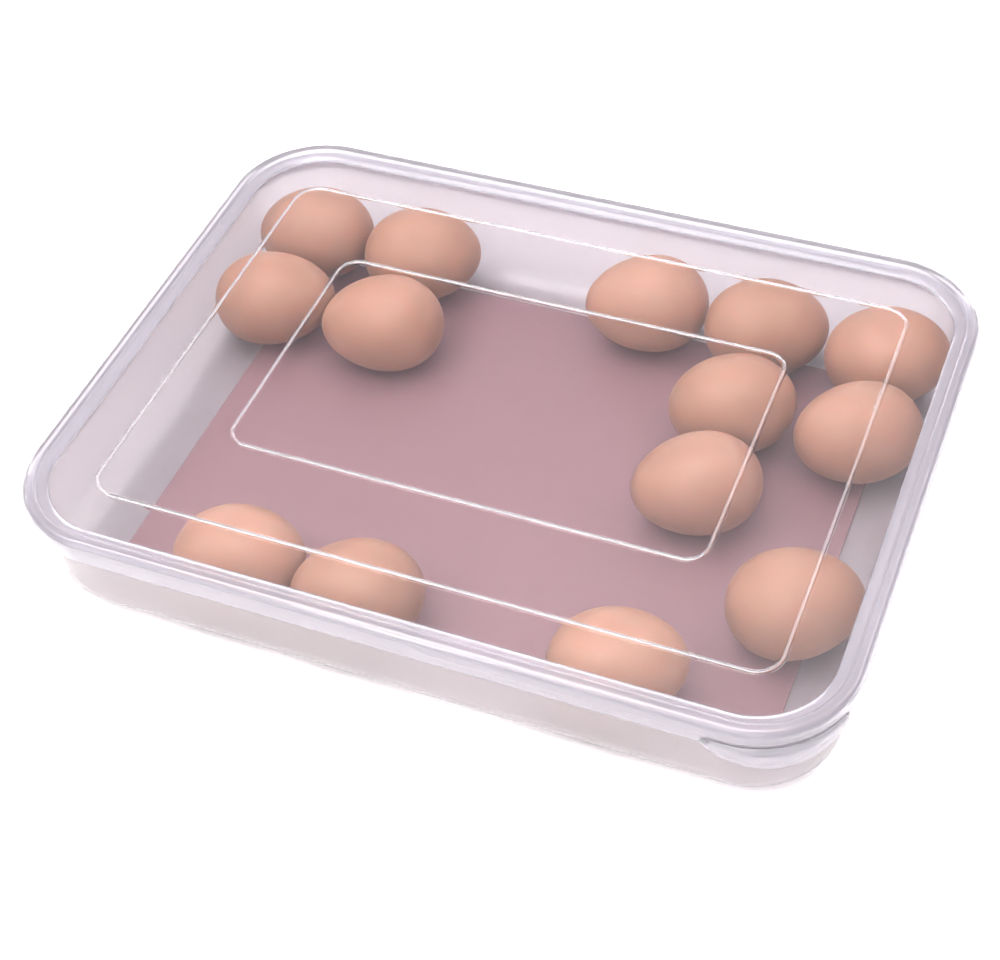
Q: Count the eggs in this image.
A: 14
